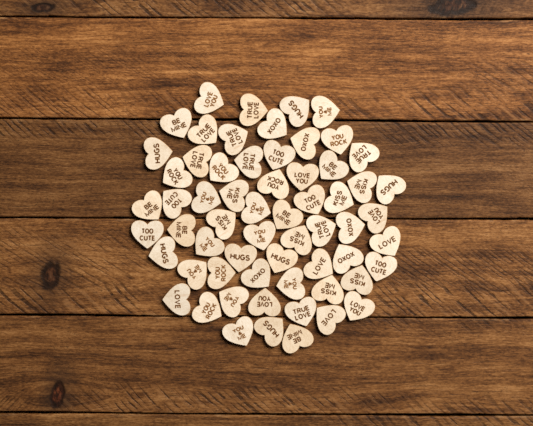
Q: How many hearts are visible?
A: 62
